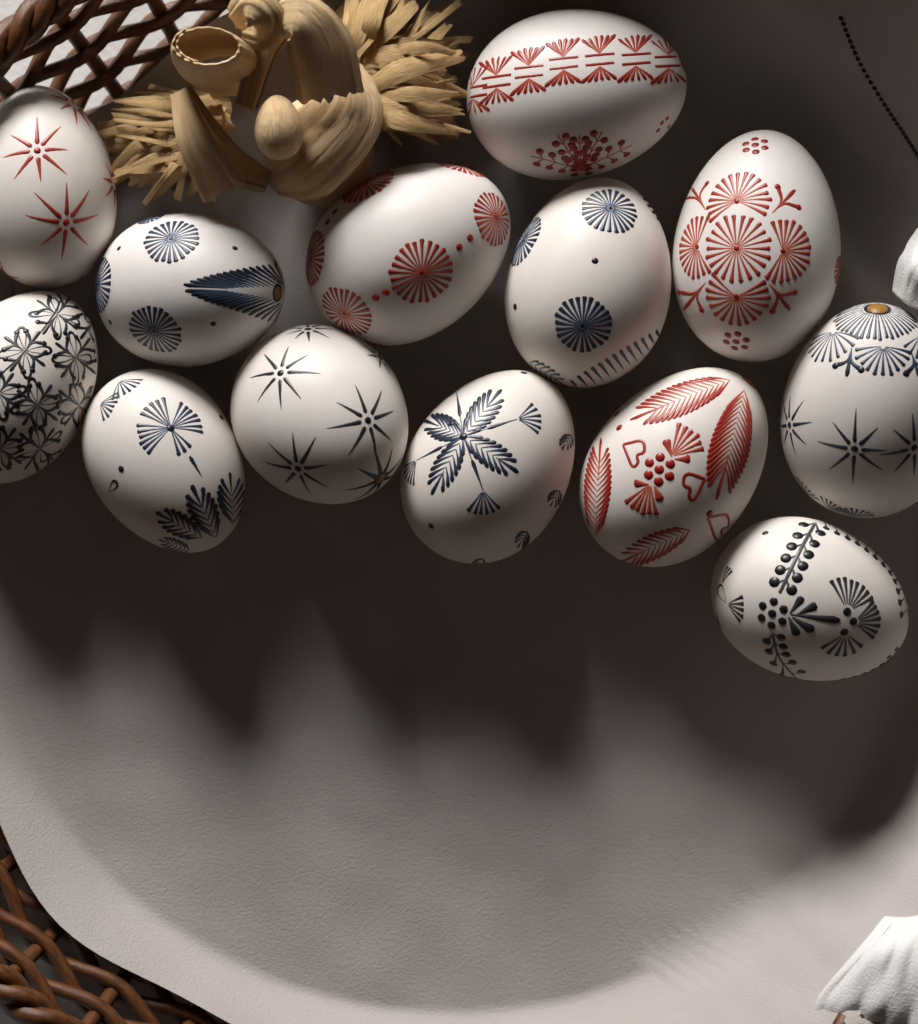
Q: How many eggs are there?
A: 13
